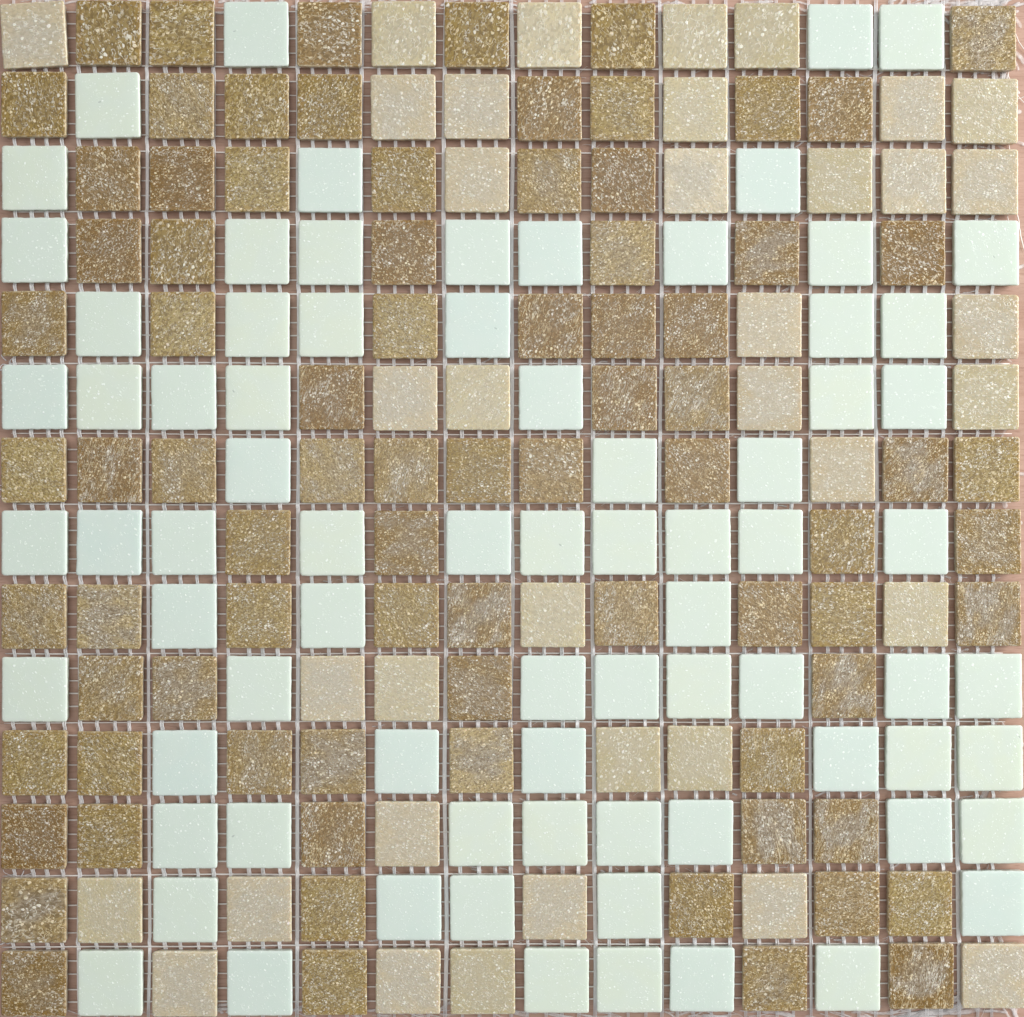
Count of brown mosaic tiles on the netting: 82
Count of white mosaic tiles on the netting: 77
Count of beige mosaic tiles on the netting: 37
